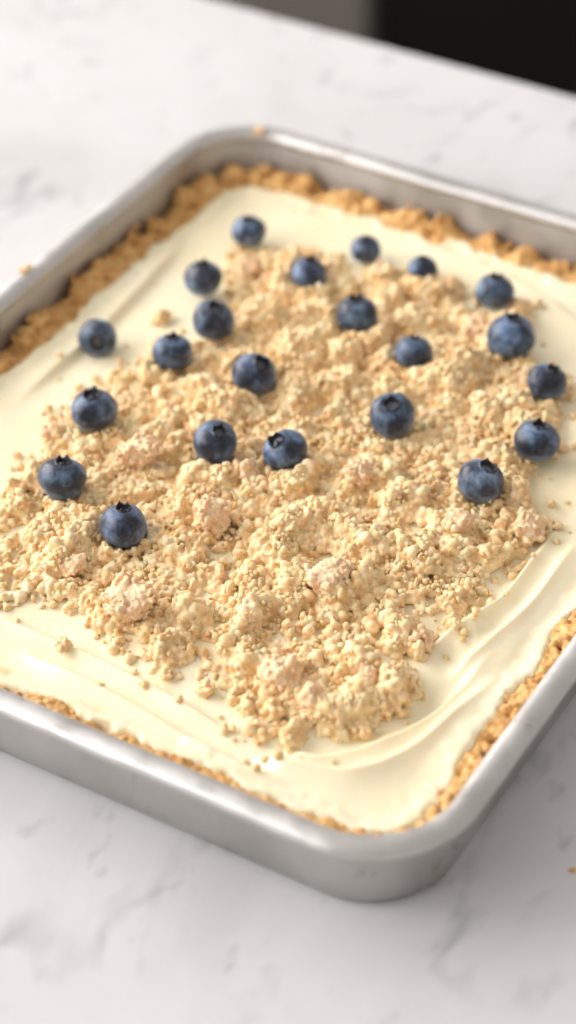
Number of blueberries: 22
